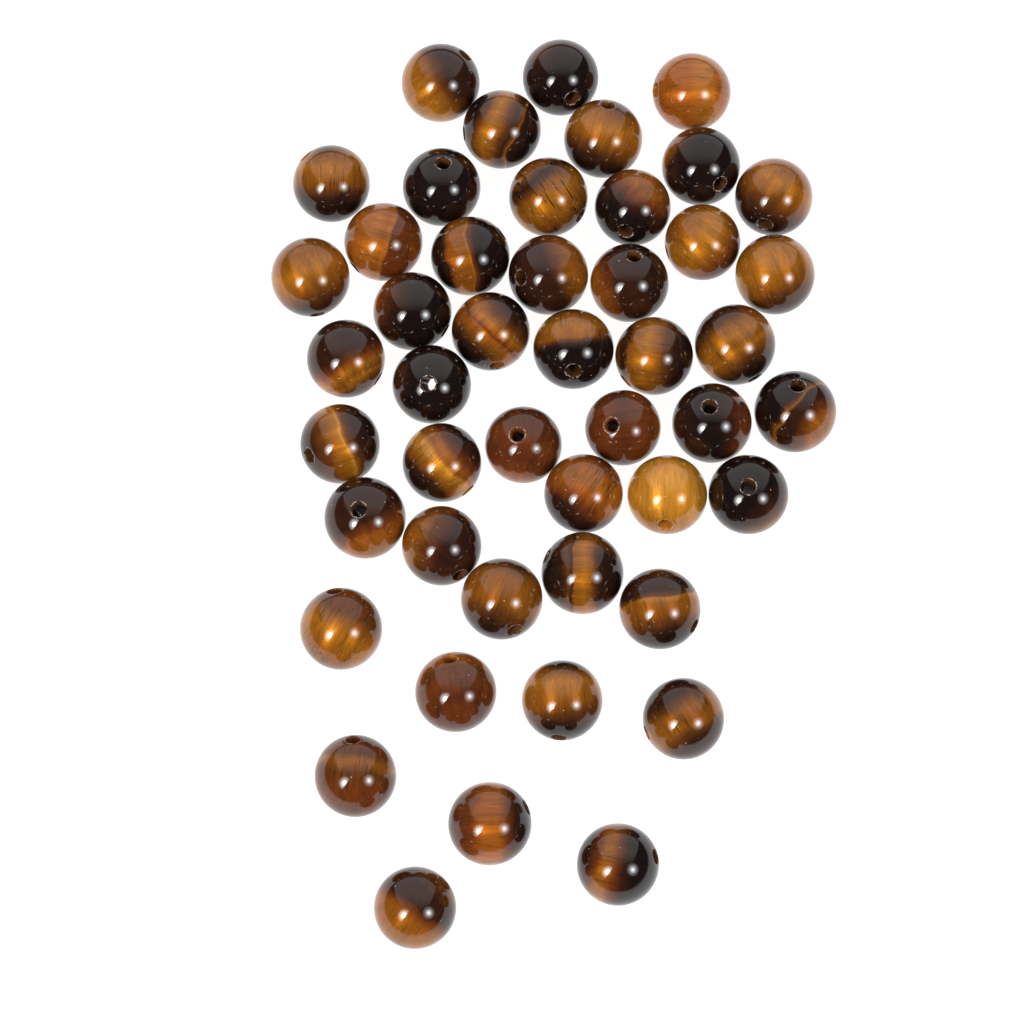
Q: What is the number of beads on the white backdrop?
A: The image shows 47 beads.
